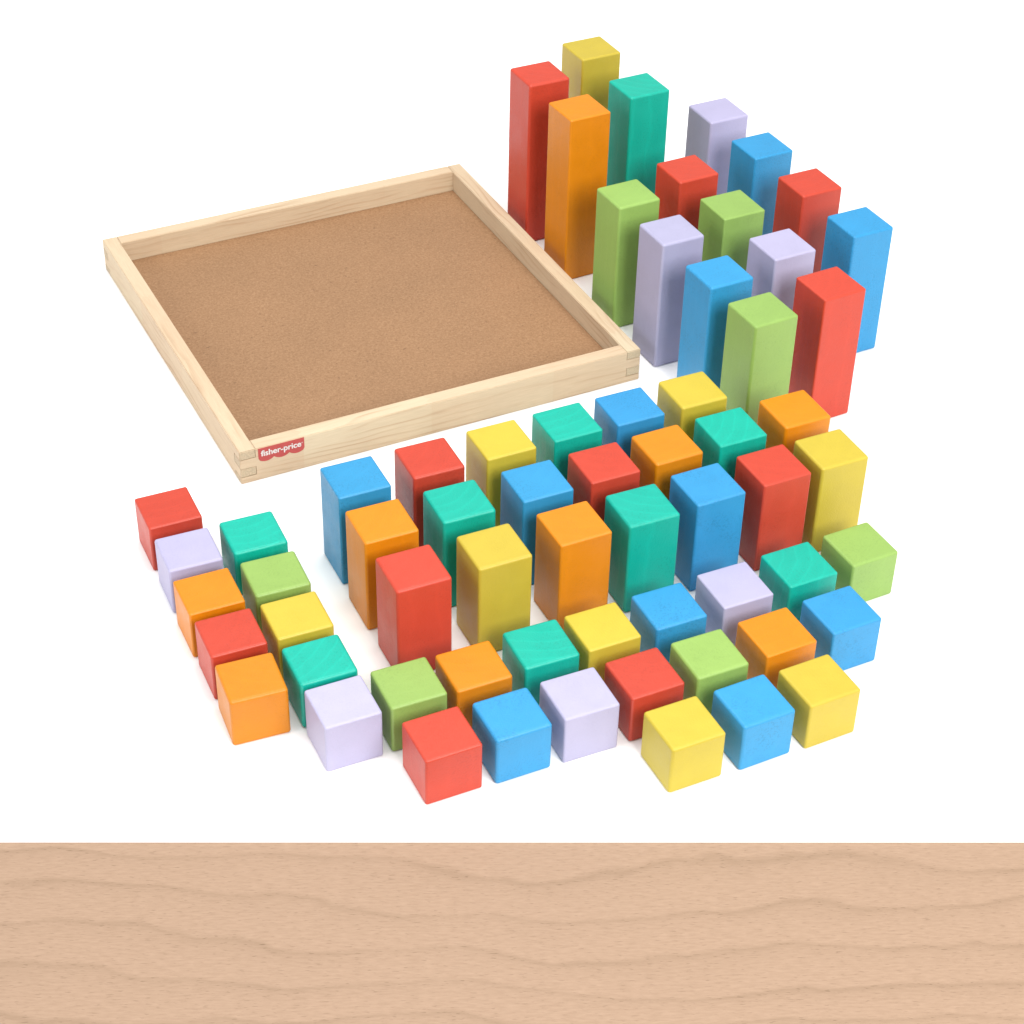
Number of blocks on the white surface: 64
